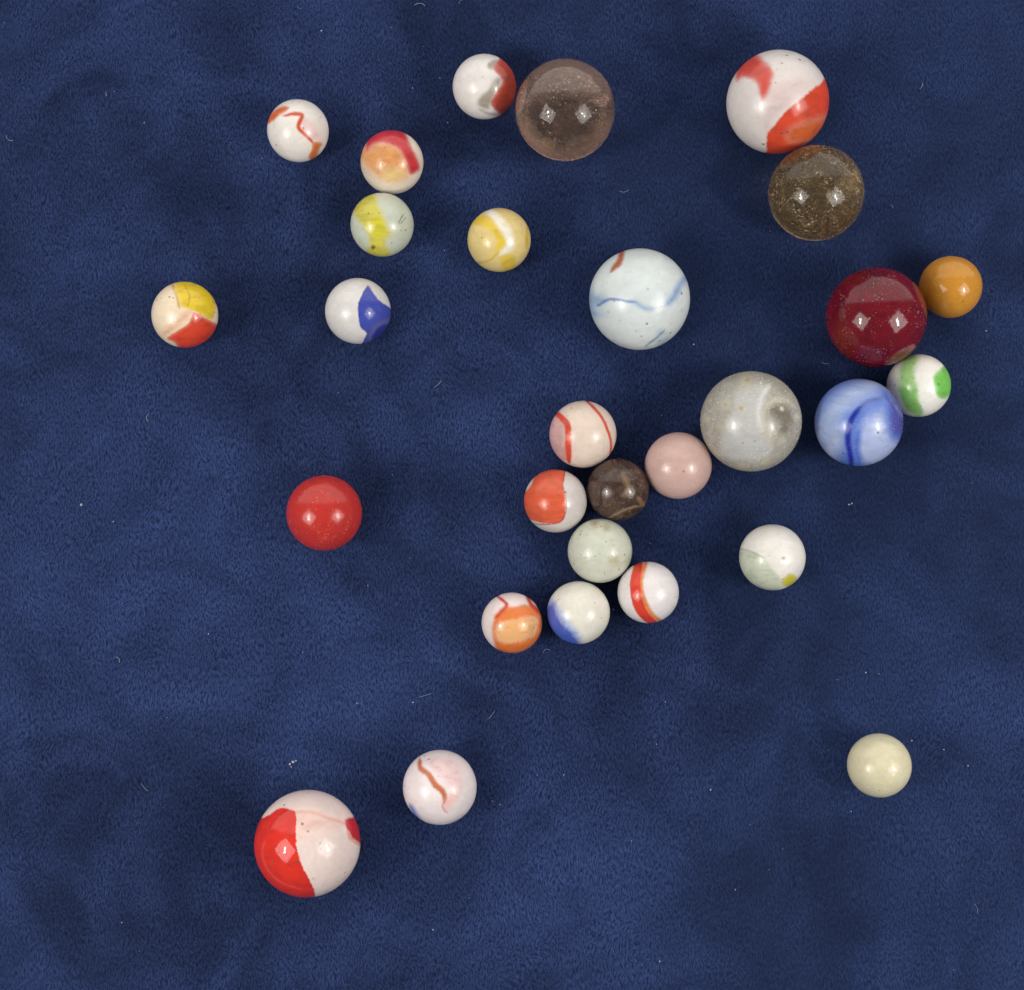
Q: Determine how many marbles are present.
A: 29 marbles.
